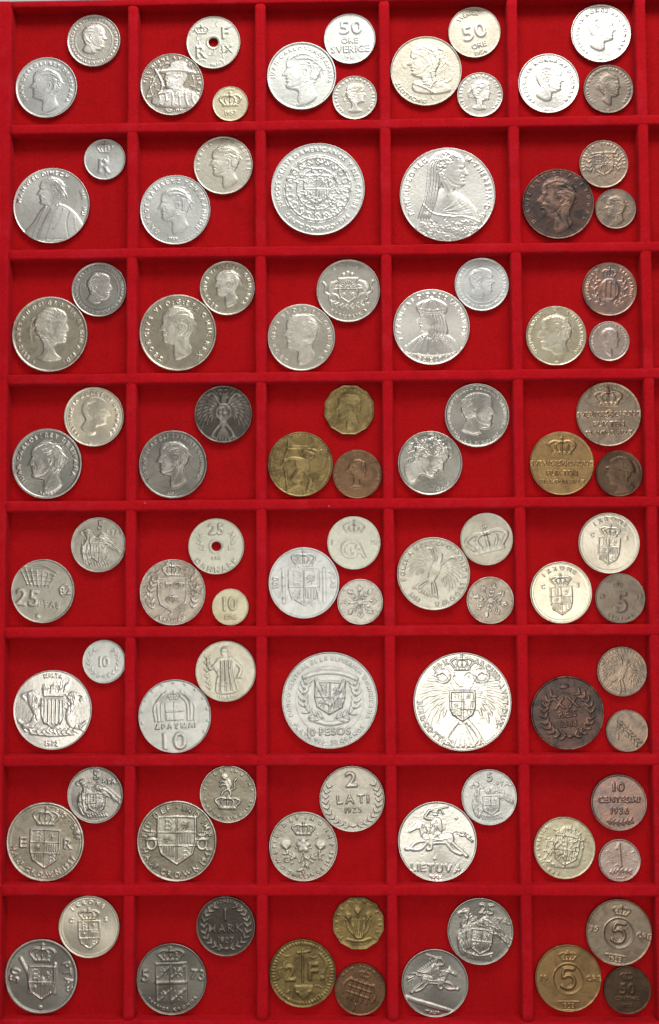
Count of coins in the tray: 92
